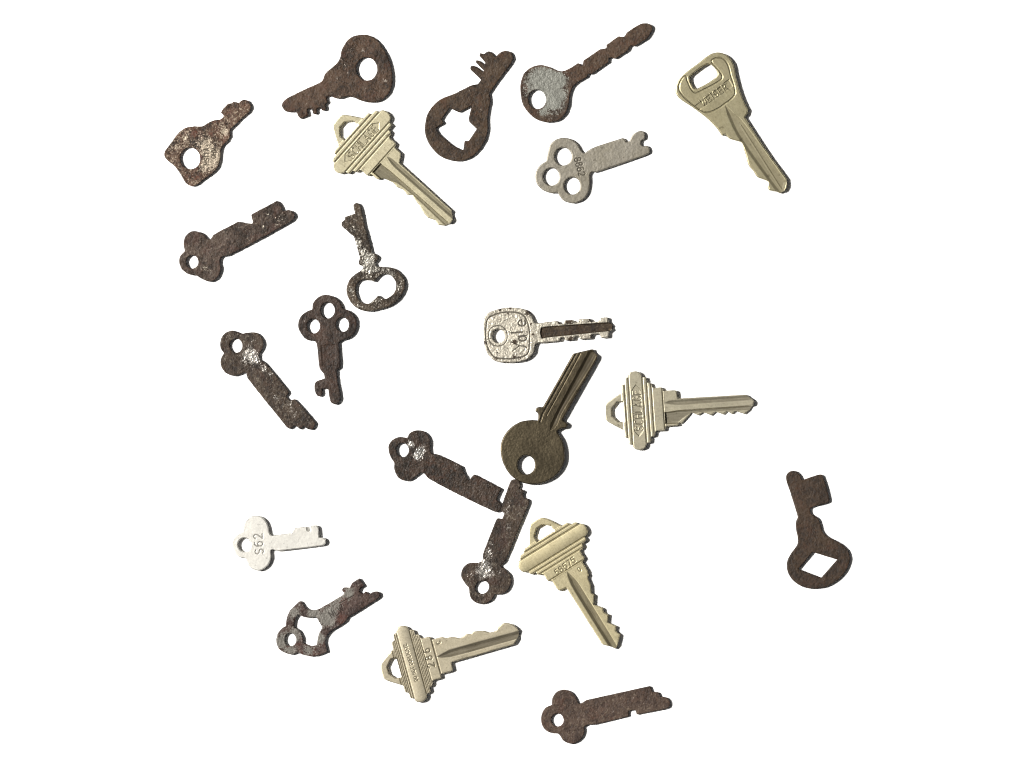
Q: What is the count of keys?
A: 22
